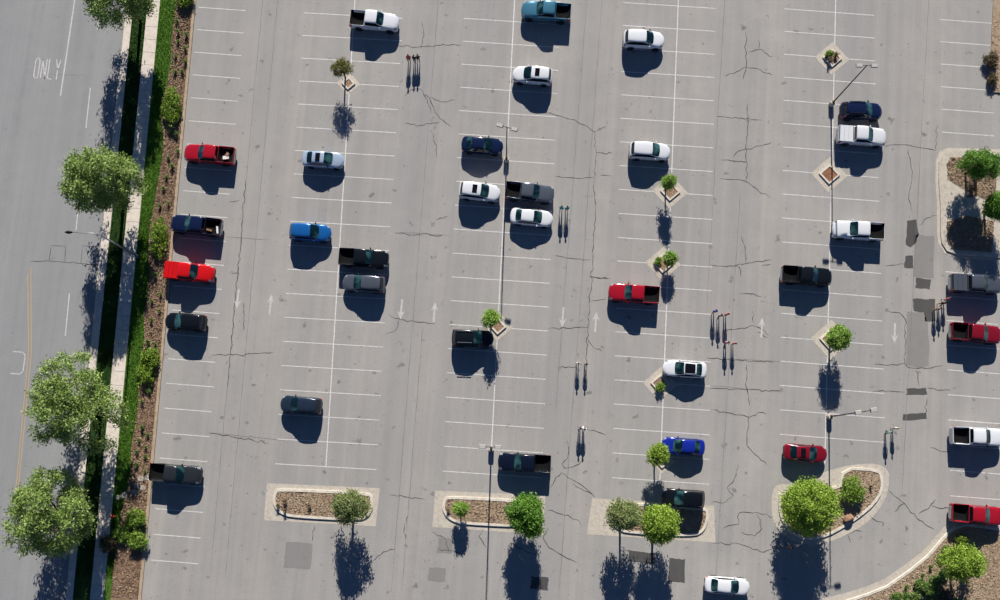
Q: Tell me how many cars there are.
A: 18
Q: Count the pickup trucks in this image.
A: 17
